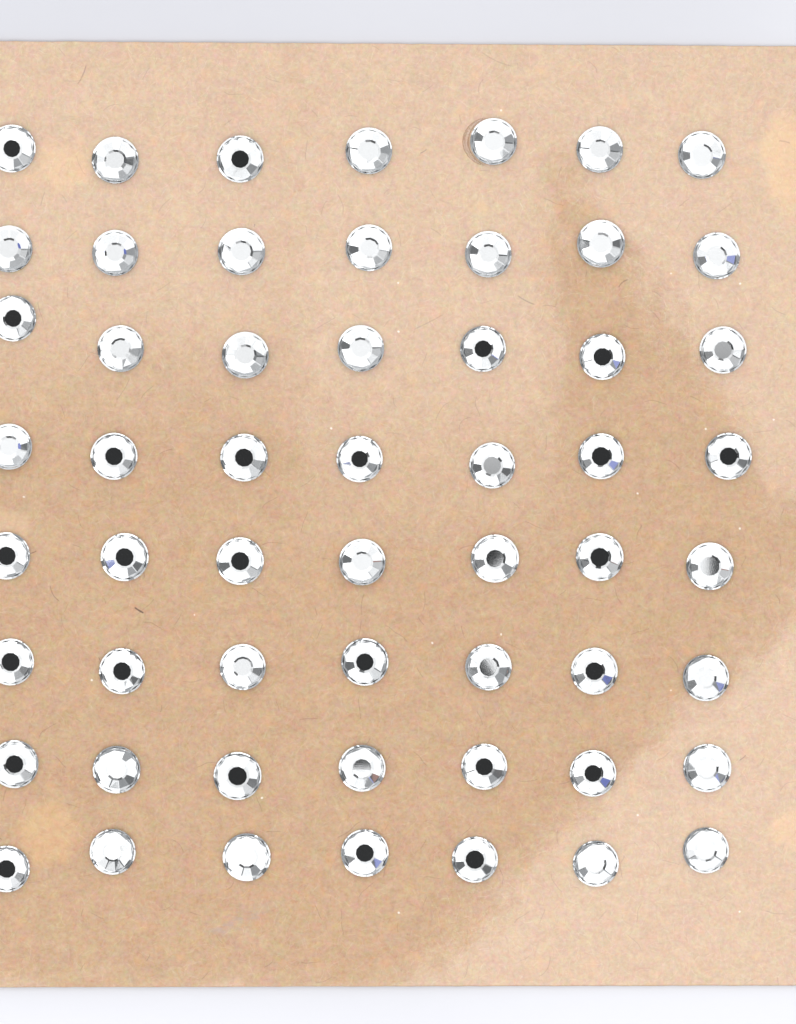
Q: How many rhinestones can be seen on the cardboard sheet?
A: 56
